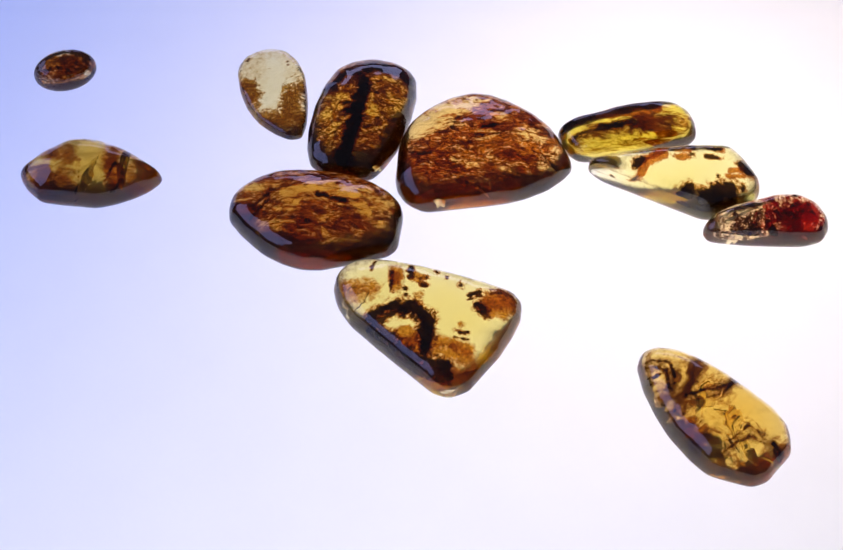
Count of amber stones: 11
